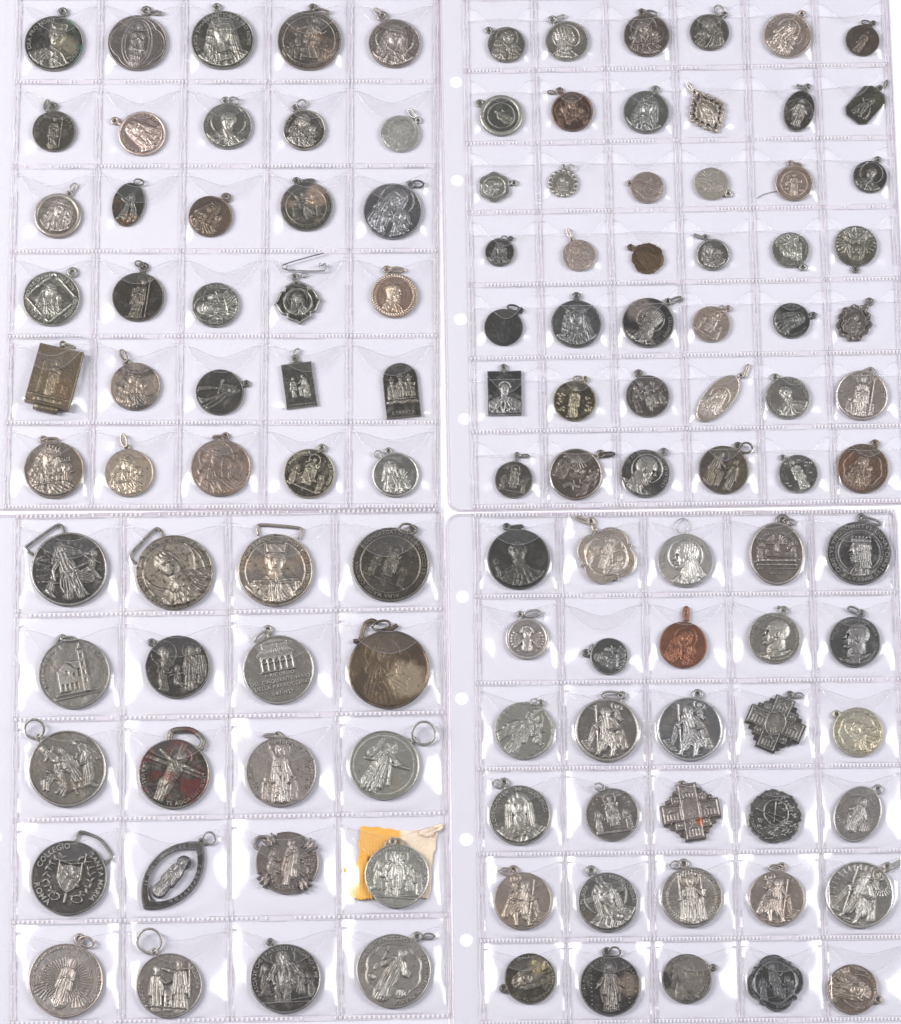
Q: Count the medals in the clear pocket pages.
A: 122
